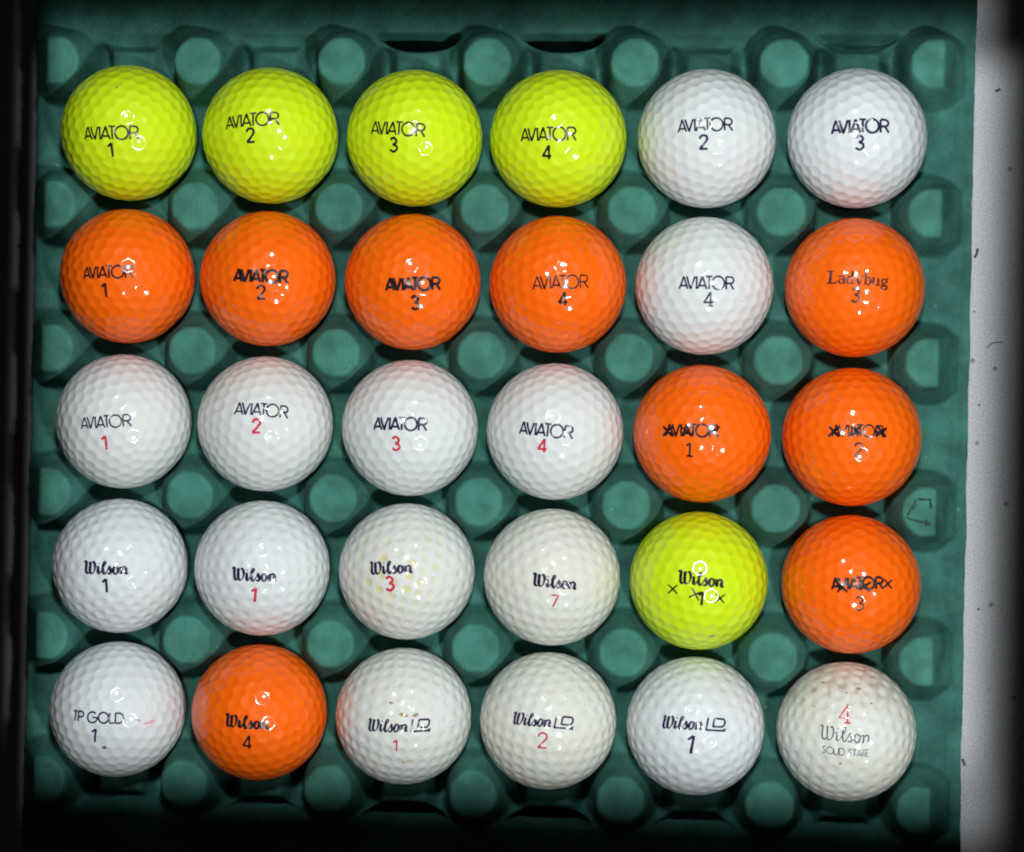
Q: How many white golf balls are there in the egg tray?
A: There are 16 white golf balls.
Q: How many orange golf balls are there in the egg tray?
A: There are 9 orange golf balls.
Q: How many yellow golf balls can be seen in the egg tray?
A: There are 5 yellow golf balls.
